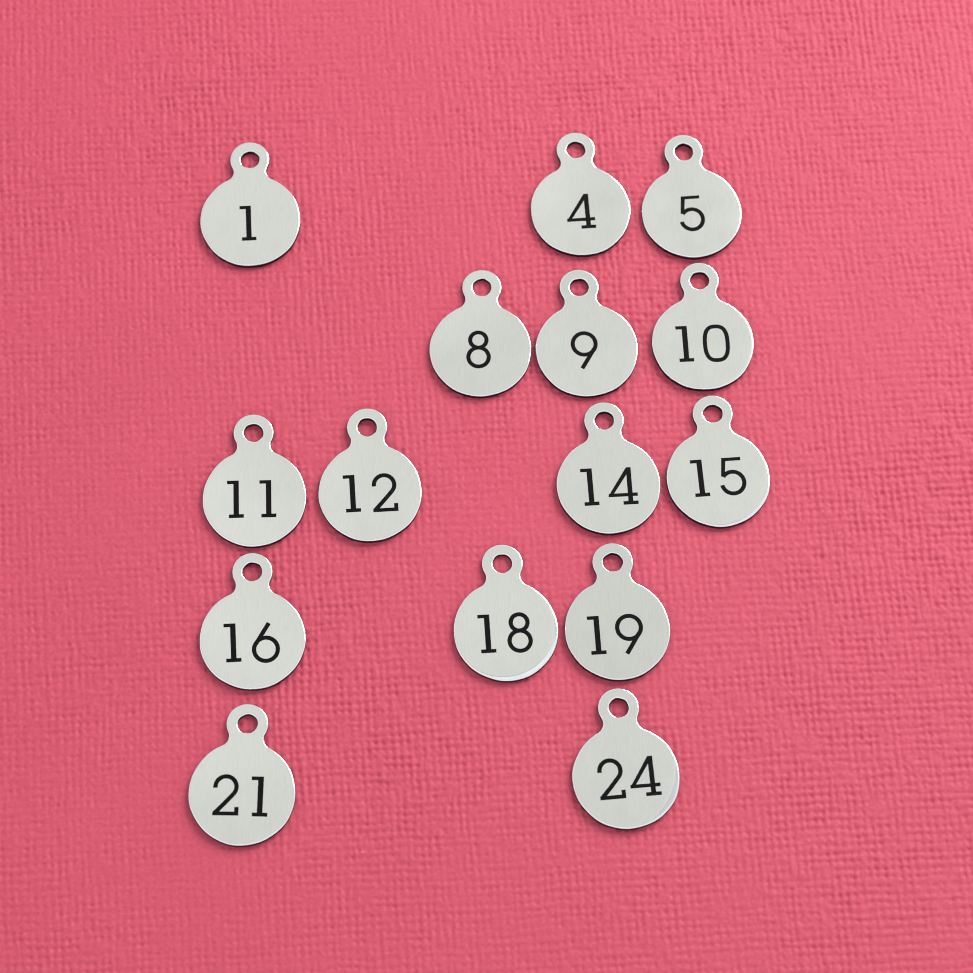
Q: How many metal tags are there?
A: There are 15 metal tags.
